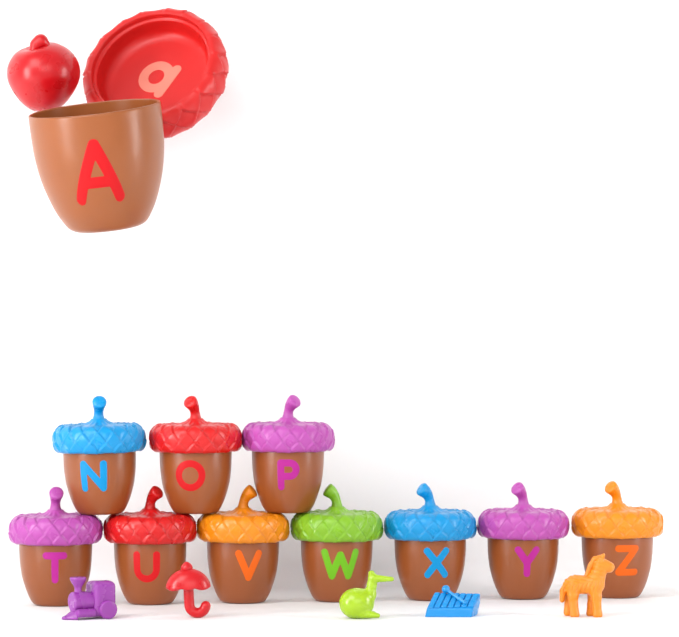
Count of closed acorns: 10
